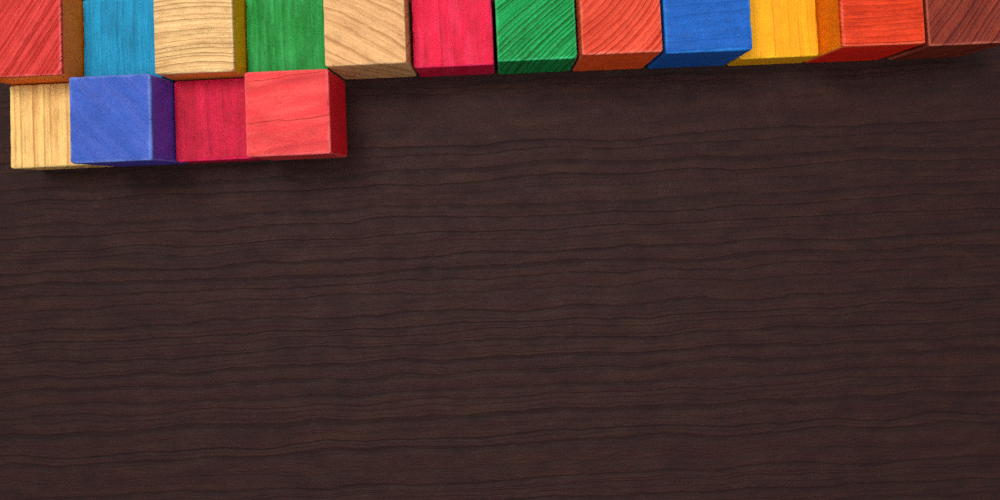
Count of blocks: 16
